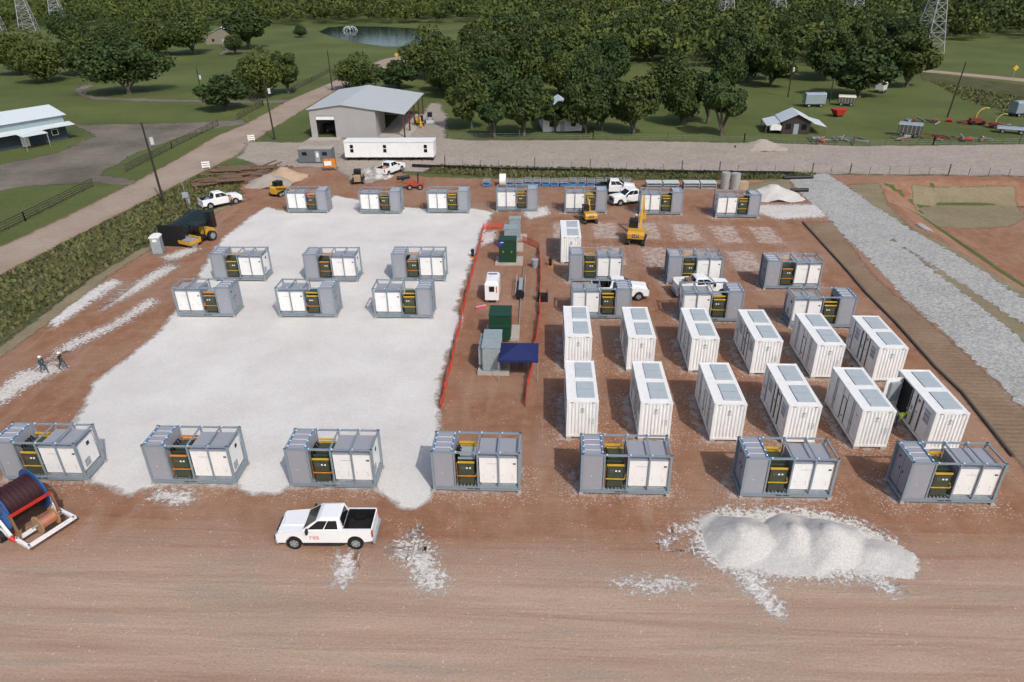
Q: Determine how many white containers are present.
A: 13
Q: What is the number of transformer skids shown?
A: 26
